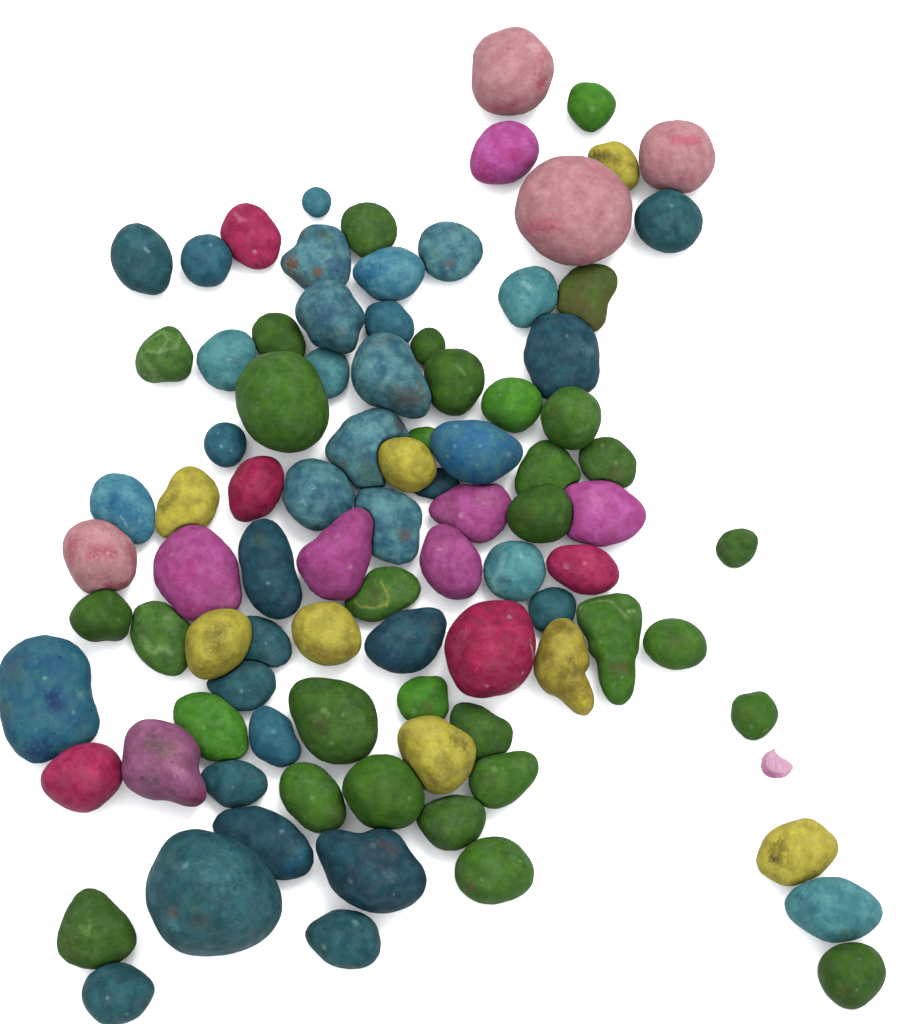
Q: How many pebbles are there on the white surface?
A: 92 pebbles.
